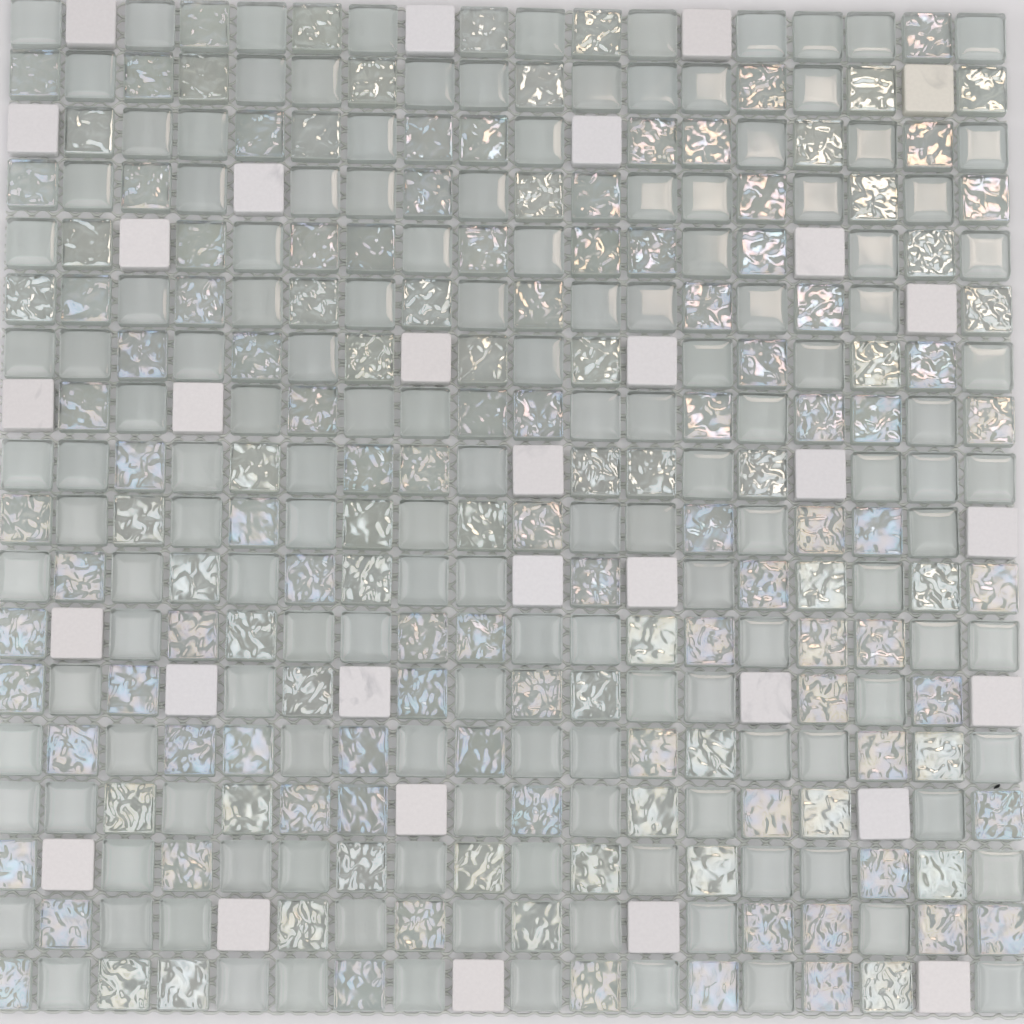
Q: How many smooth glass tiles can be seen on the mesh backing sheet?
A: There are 145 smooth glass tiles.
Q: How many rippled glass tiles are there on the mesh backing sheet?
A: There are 148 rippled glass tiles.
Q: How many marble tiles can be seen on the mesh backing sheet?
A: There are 31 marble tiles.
